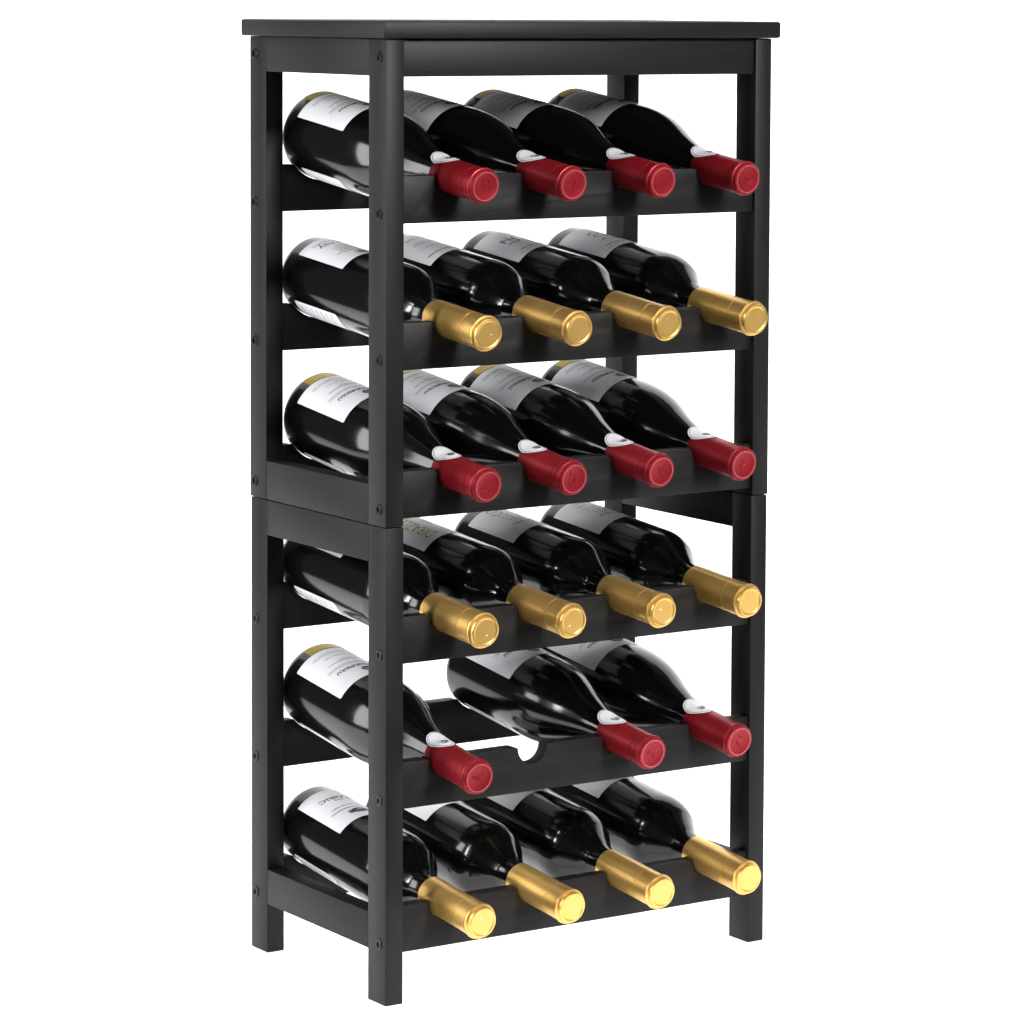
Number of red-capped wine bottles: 11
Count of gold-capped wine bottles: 12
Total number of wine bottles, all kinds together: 23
